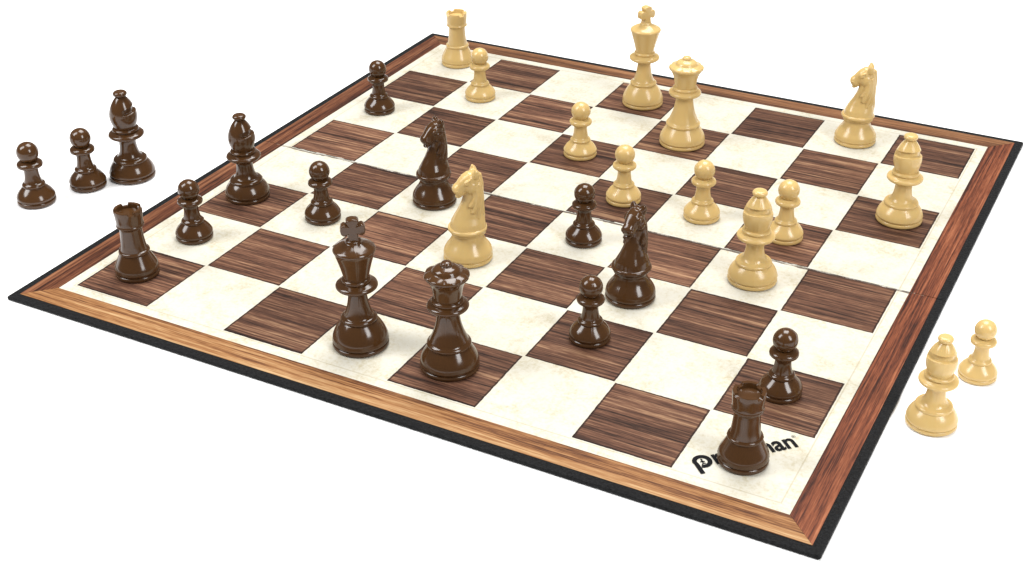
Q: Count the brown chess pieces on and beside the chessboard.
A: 16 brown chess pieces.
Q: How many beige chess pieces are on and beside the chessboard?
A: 14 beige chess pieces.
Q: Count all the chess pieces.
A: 30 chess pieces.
